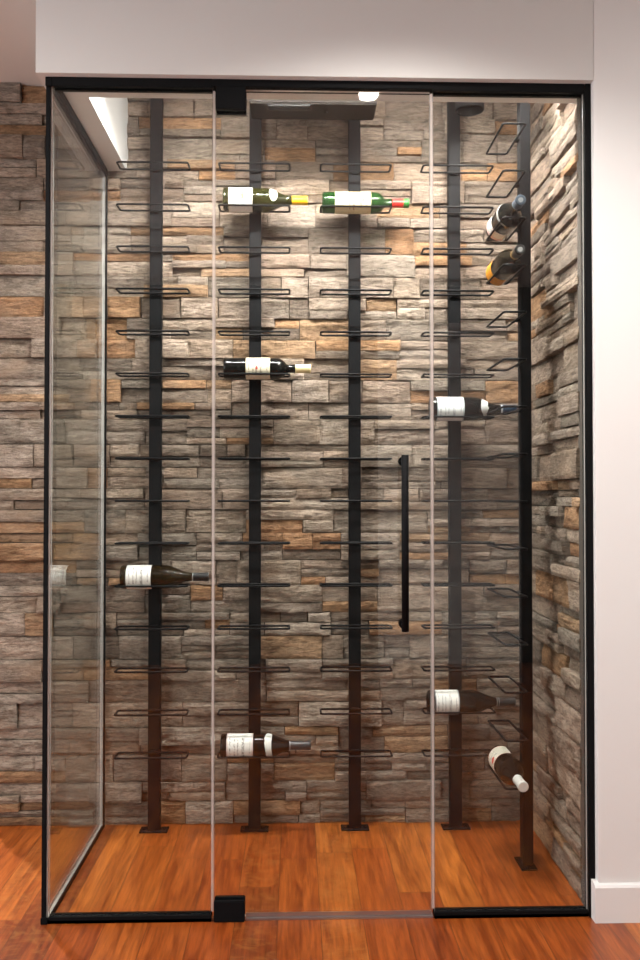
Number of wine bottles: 10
